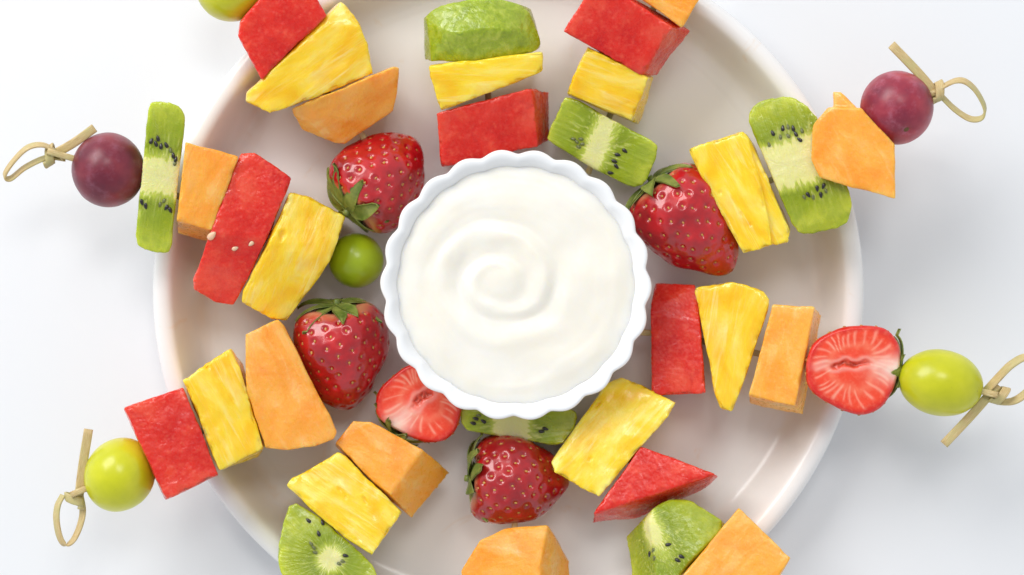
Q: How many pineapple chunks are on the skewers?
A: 9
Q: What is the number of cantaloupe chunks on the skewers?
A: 9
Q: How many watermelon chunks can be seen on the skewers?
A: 7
